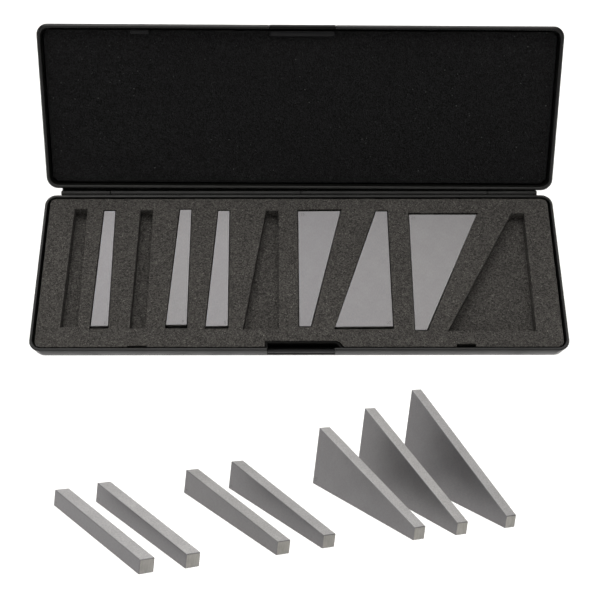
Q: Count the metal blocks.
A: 13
